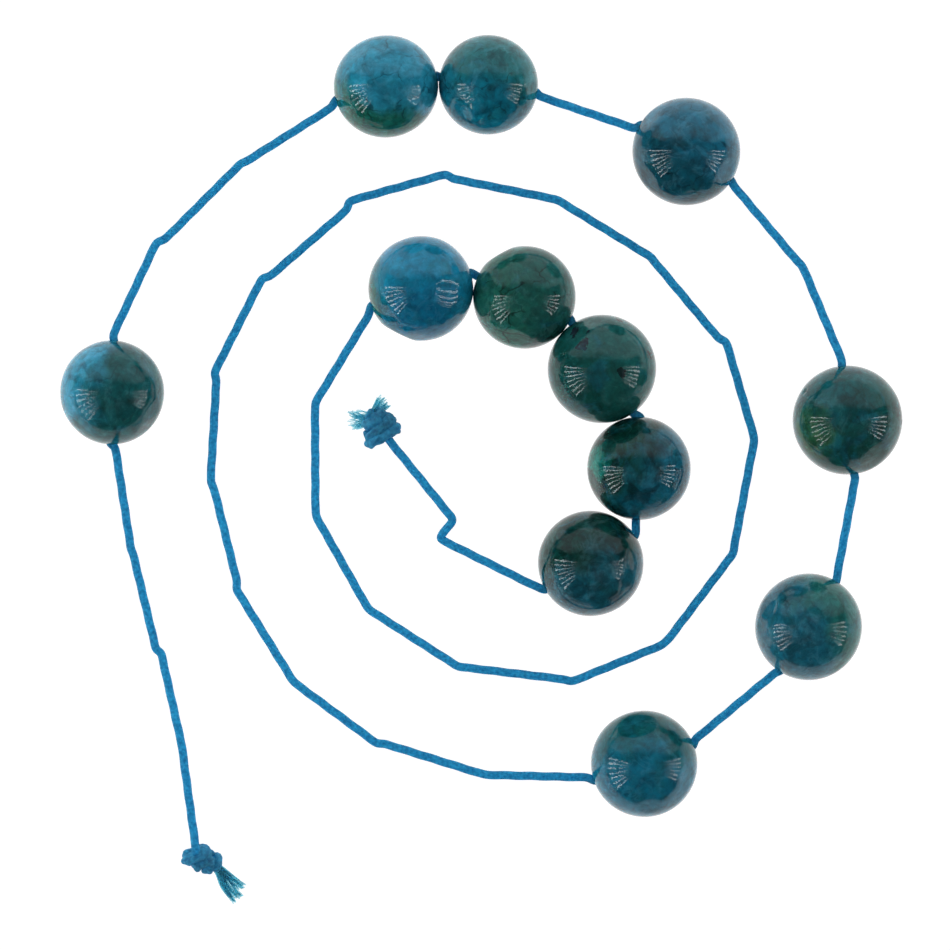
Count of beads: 12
